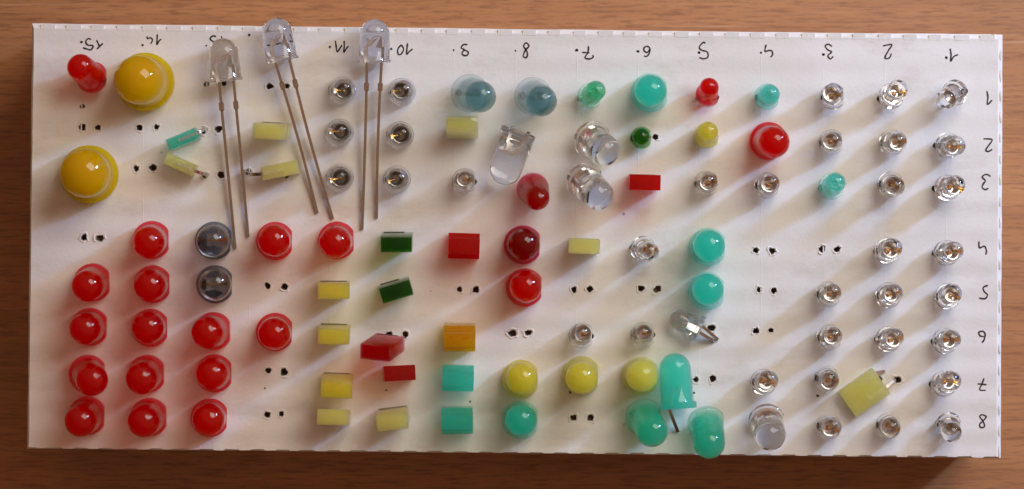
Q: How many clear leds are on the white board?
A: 42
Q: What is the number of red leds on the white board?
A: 25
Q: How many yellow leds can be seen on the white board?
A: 17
